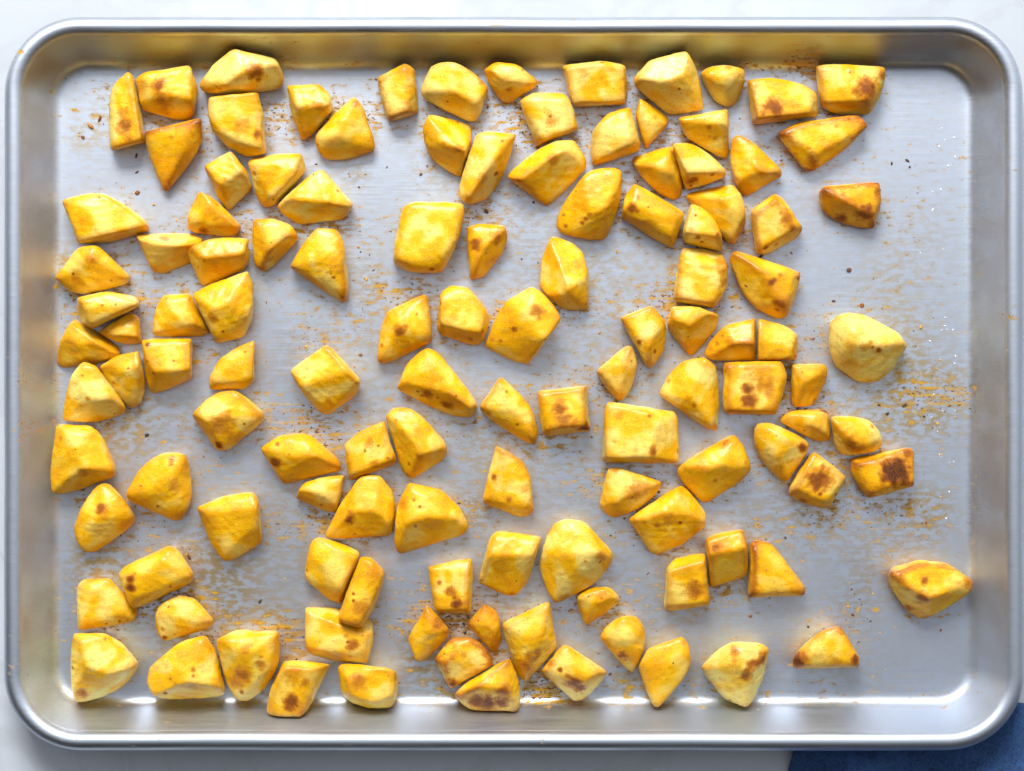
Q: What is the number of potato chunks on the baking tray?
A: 122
